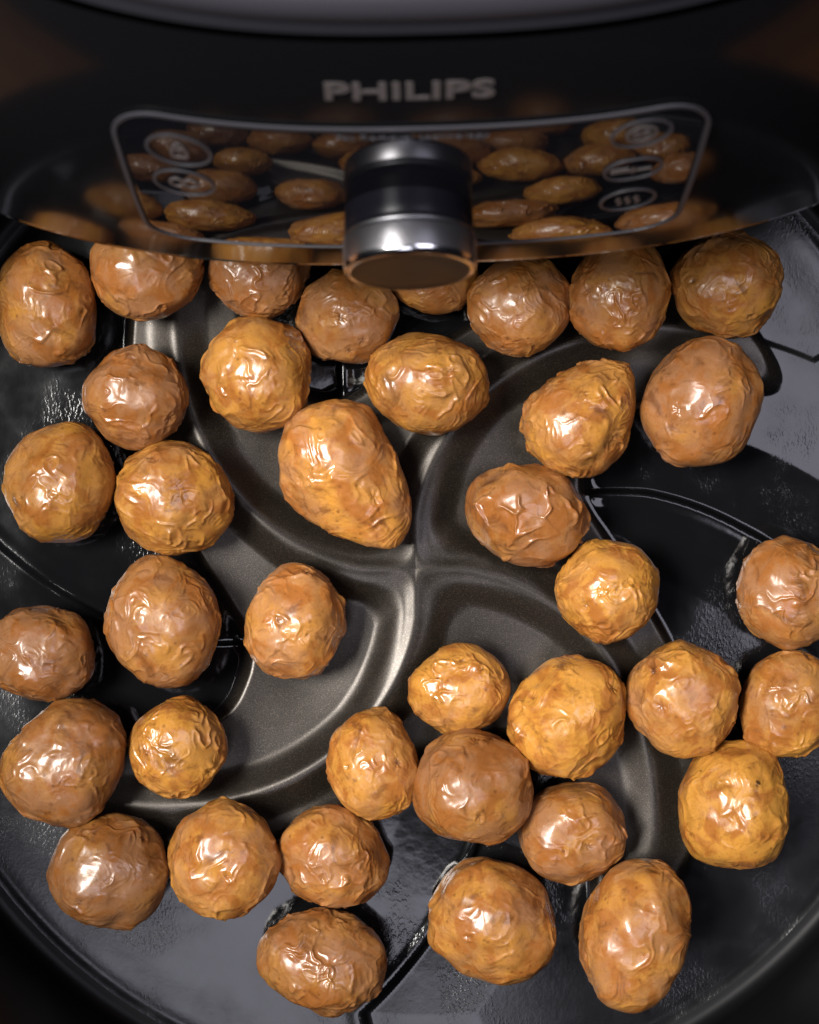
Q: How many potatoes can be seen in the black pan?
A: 38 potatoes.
